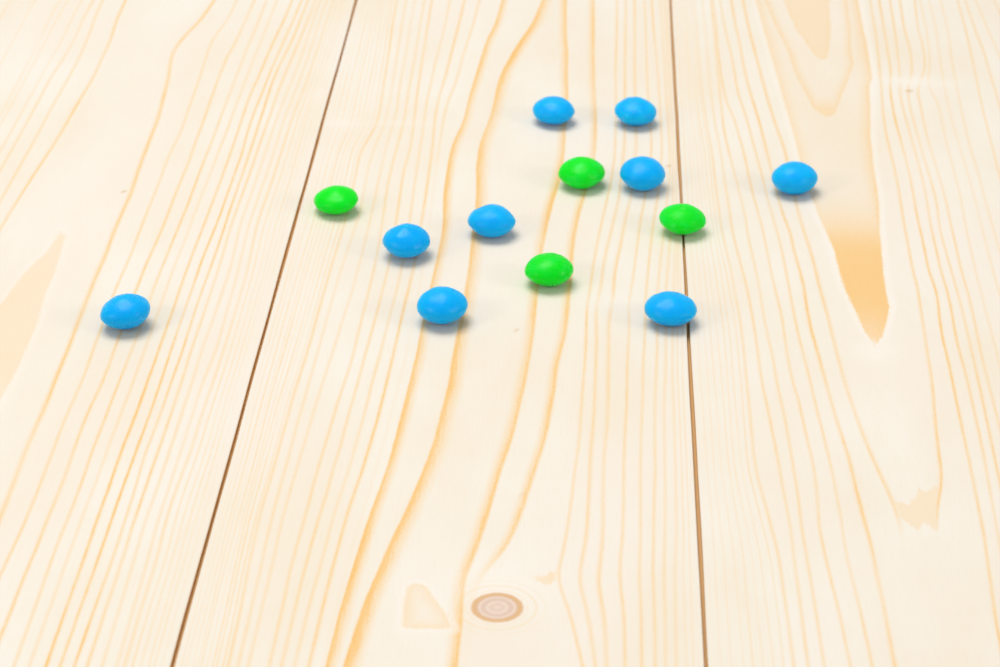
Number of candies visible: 13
